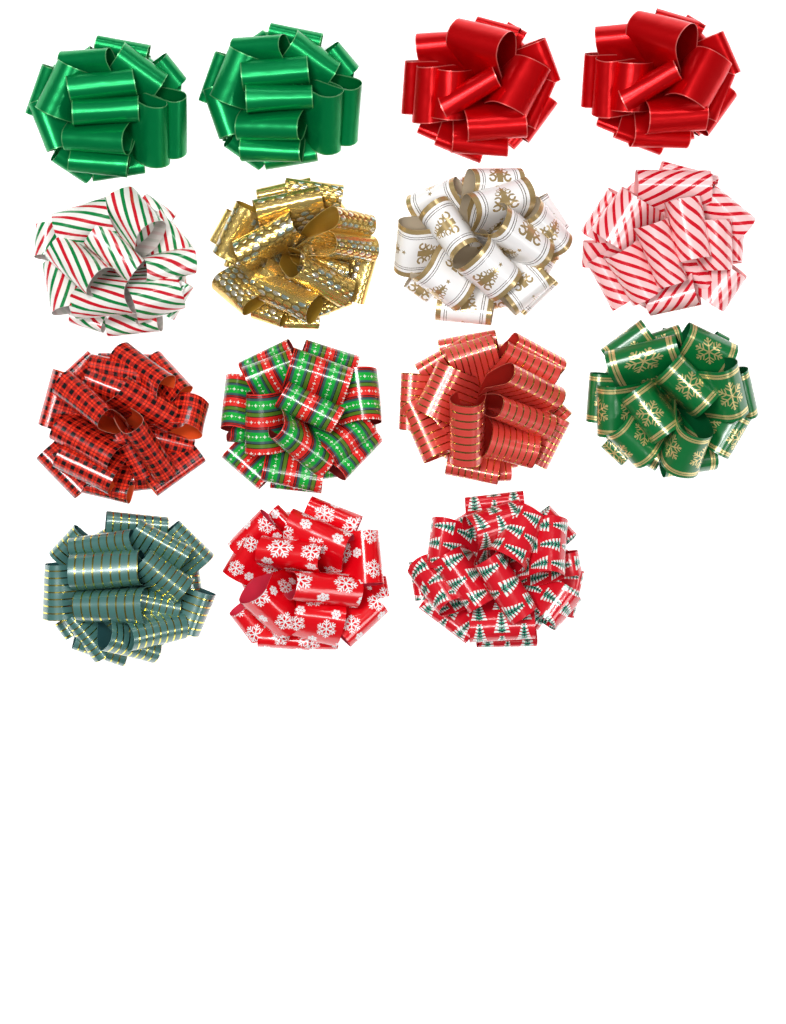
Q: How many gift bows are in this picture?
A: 15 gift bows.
